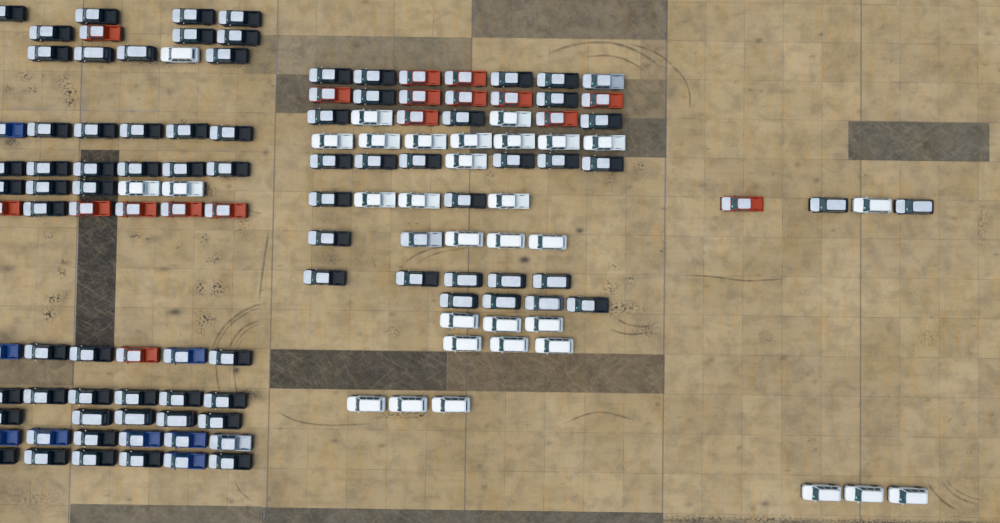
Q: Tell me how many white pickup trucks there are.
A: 15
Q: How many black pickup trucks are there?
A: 62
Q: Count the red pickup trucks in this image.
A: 17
